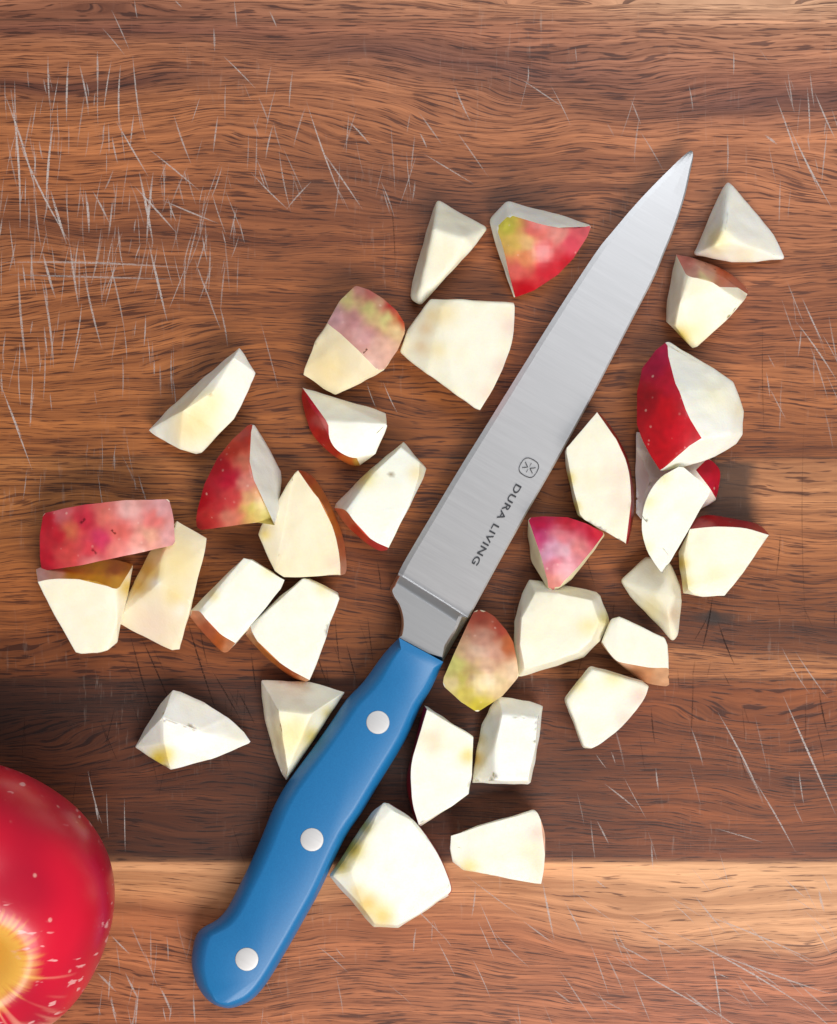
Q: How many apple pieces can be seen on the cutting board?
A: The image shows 33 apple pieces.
